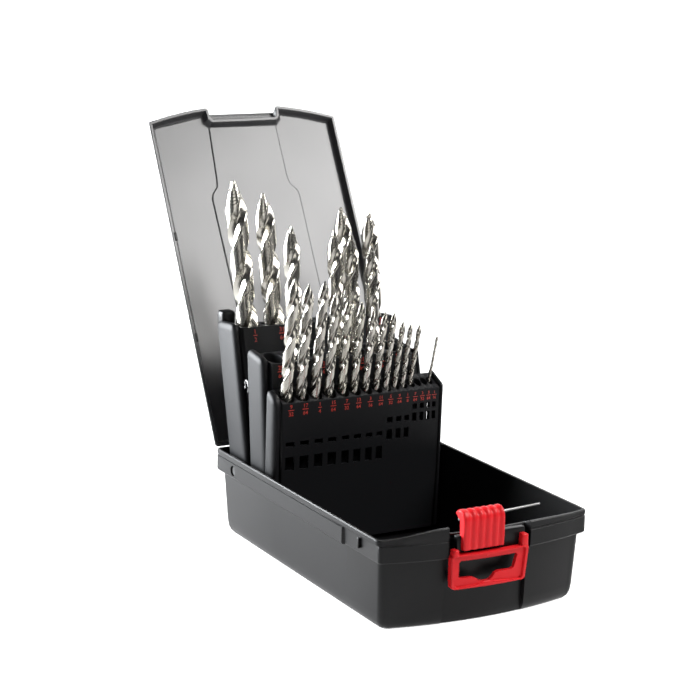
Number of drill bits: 21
